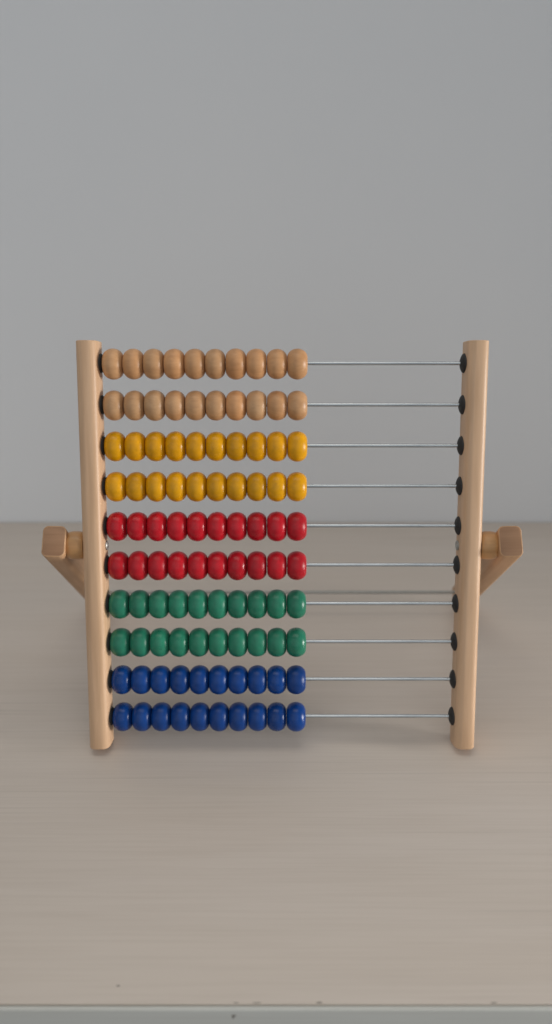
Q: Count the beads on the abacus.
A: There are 100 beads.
